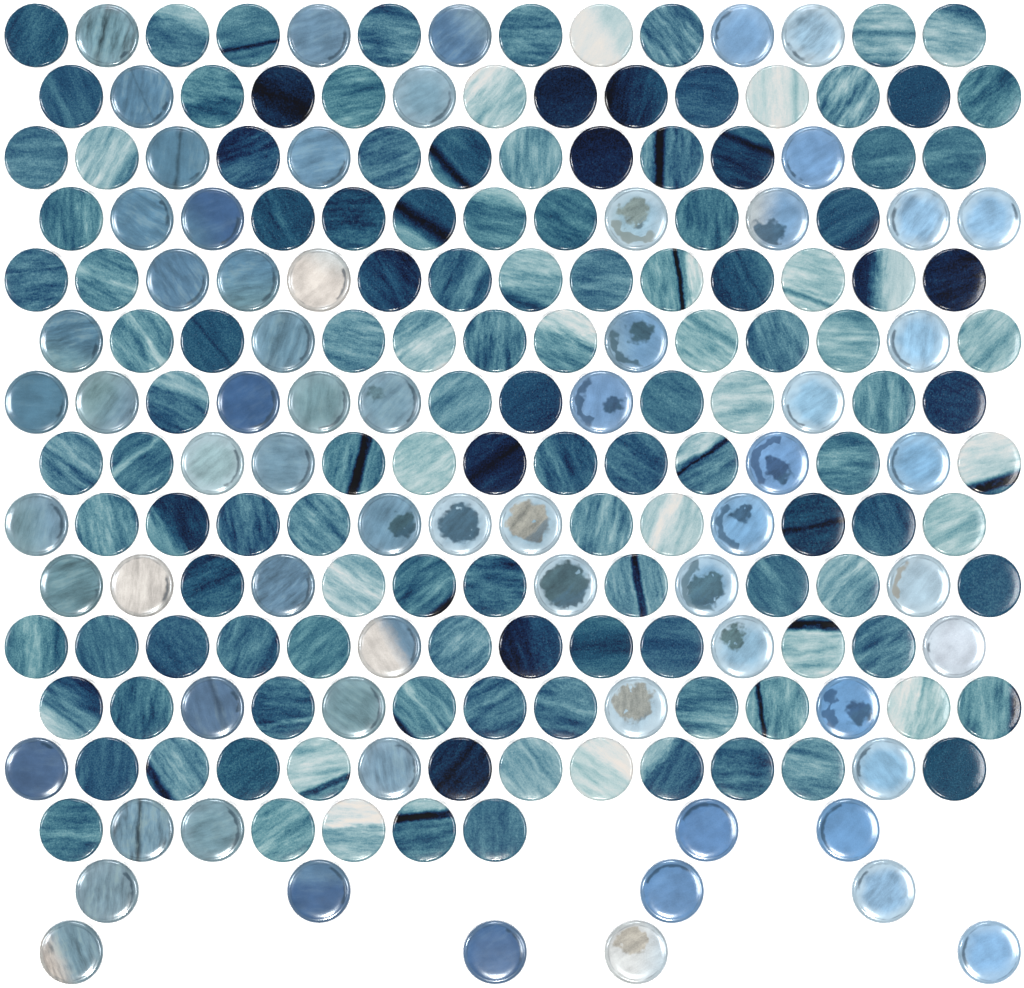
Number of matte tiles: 132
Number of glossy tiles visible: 67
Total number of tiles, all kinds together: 199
